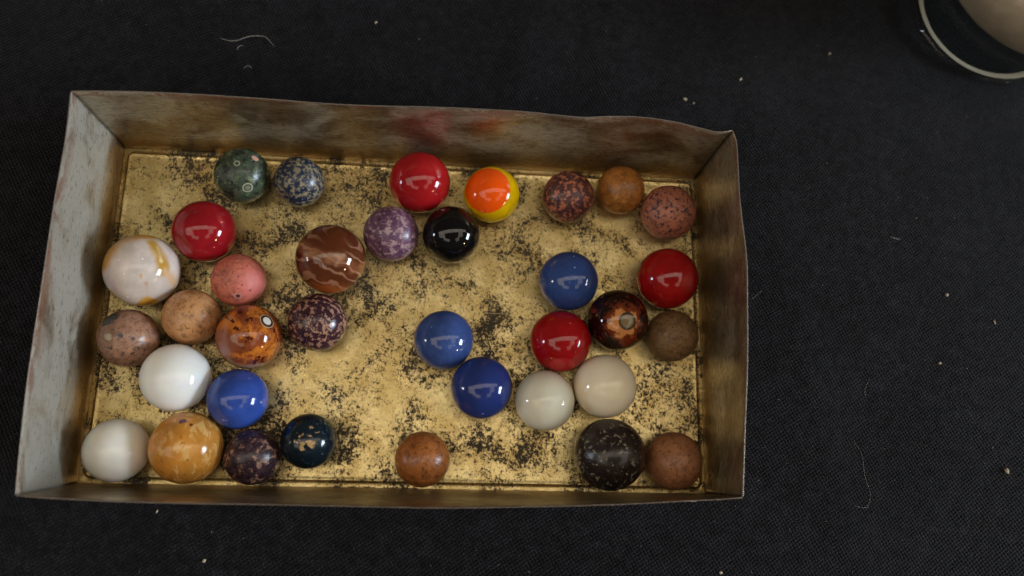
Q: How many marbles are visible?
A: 35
